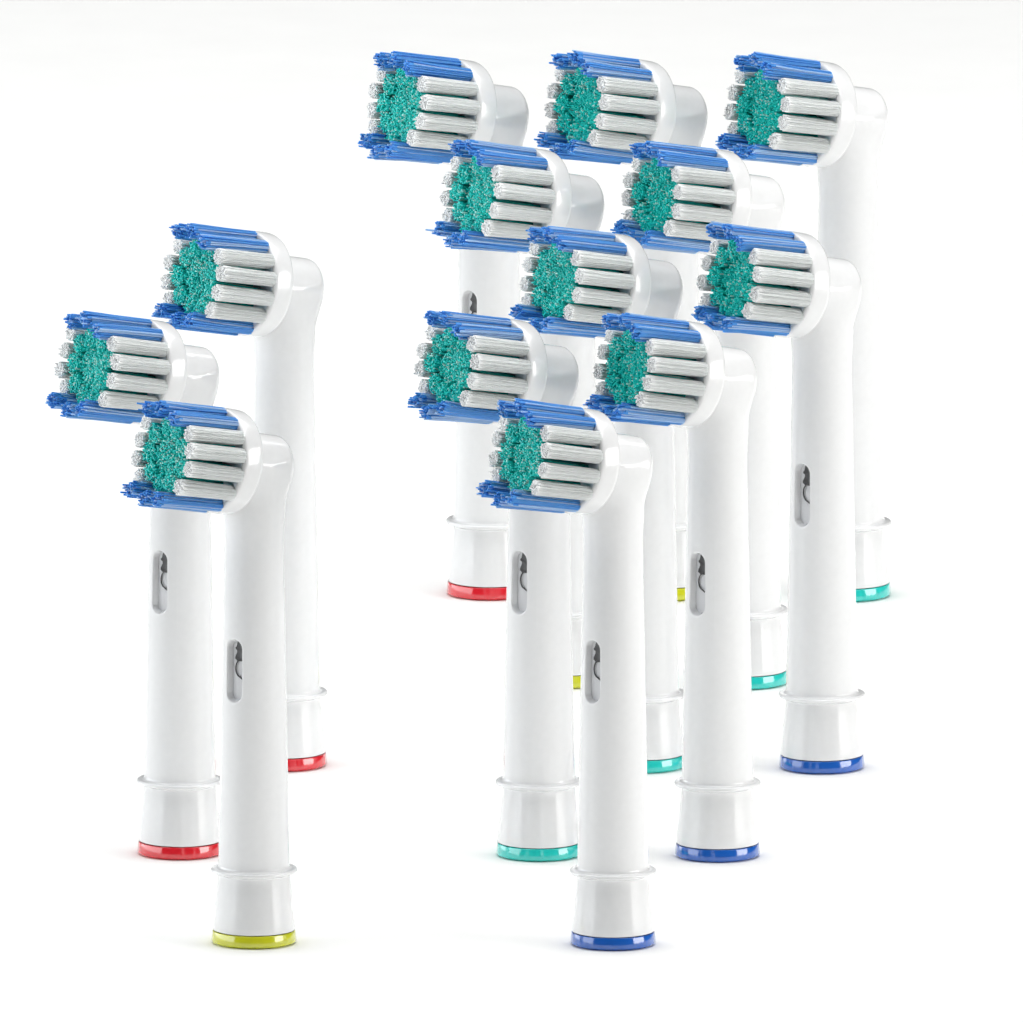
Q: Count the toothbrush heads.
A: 13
